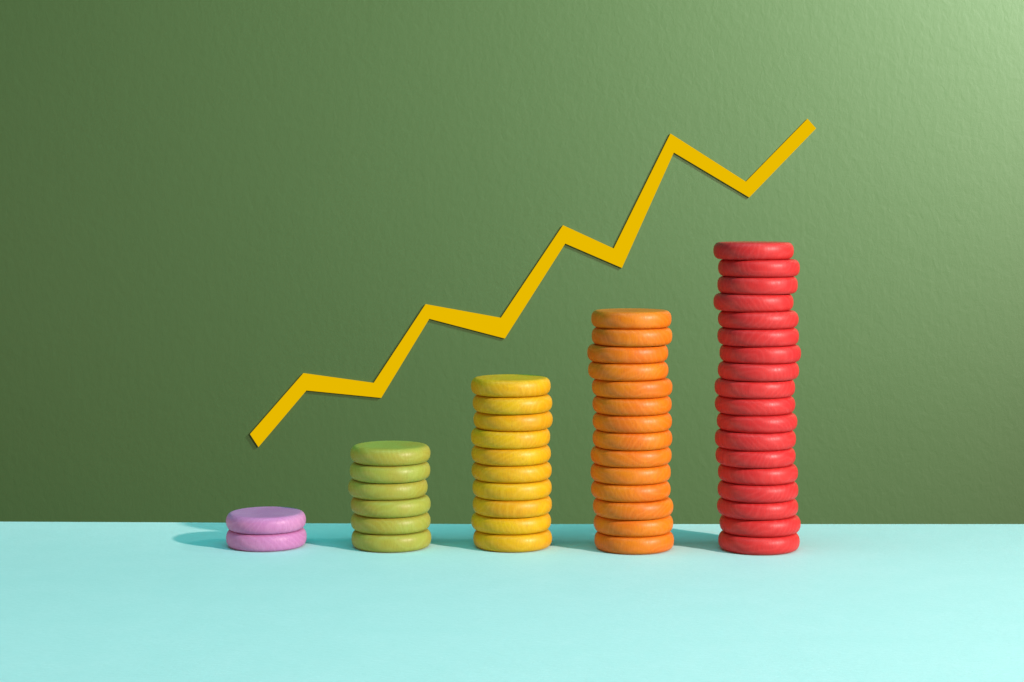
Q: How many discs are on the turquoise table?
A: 50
